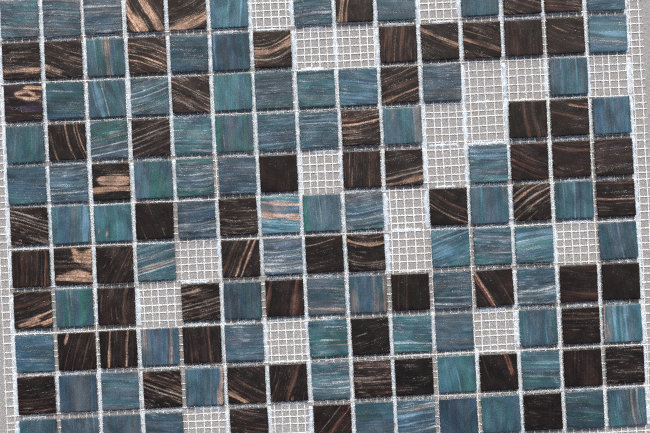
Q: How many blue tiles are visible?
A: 79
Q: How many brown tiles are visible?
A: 66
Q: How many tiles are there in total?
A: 145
